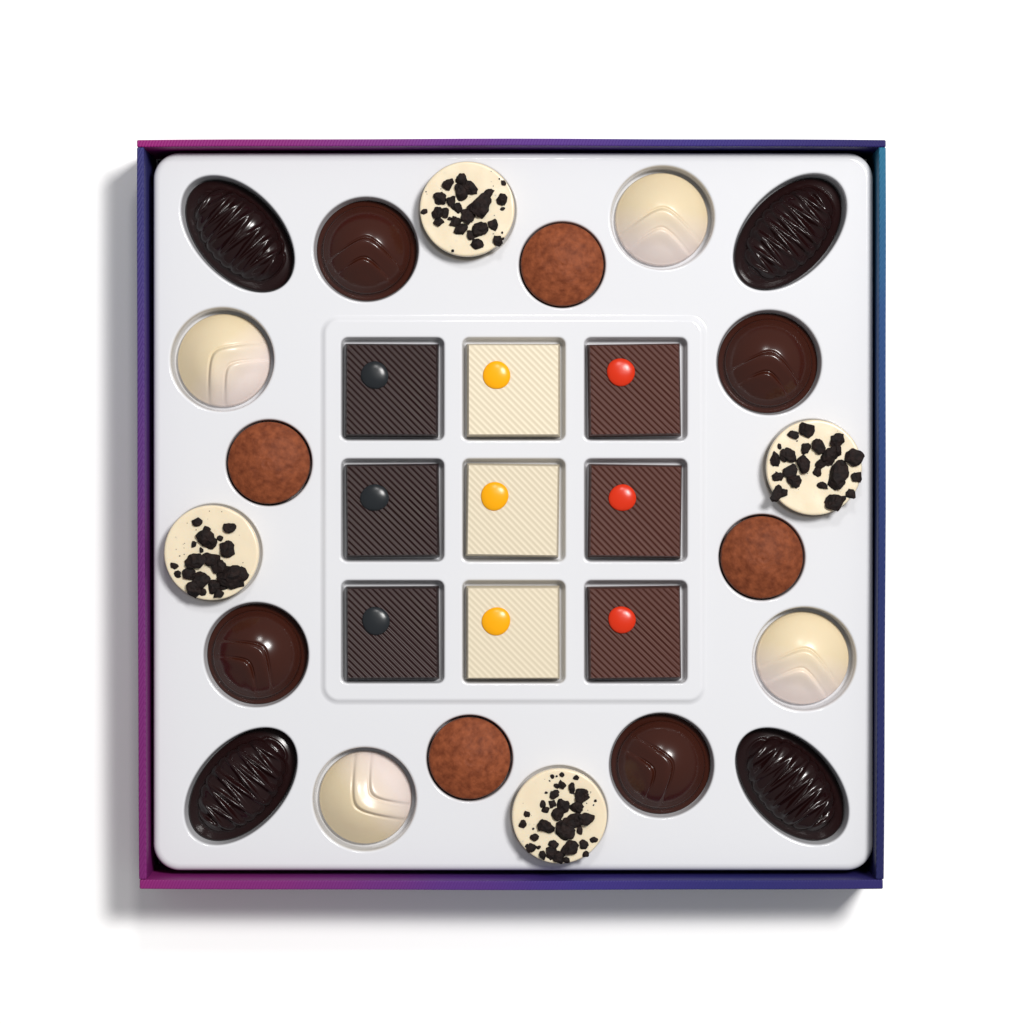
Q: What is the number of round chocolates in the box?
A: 16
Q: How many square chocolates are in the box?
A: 9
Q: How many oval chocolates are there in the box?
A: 4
